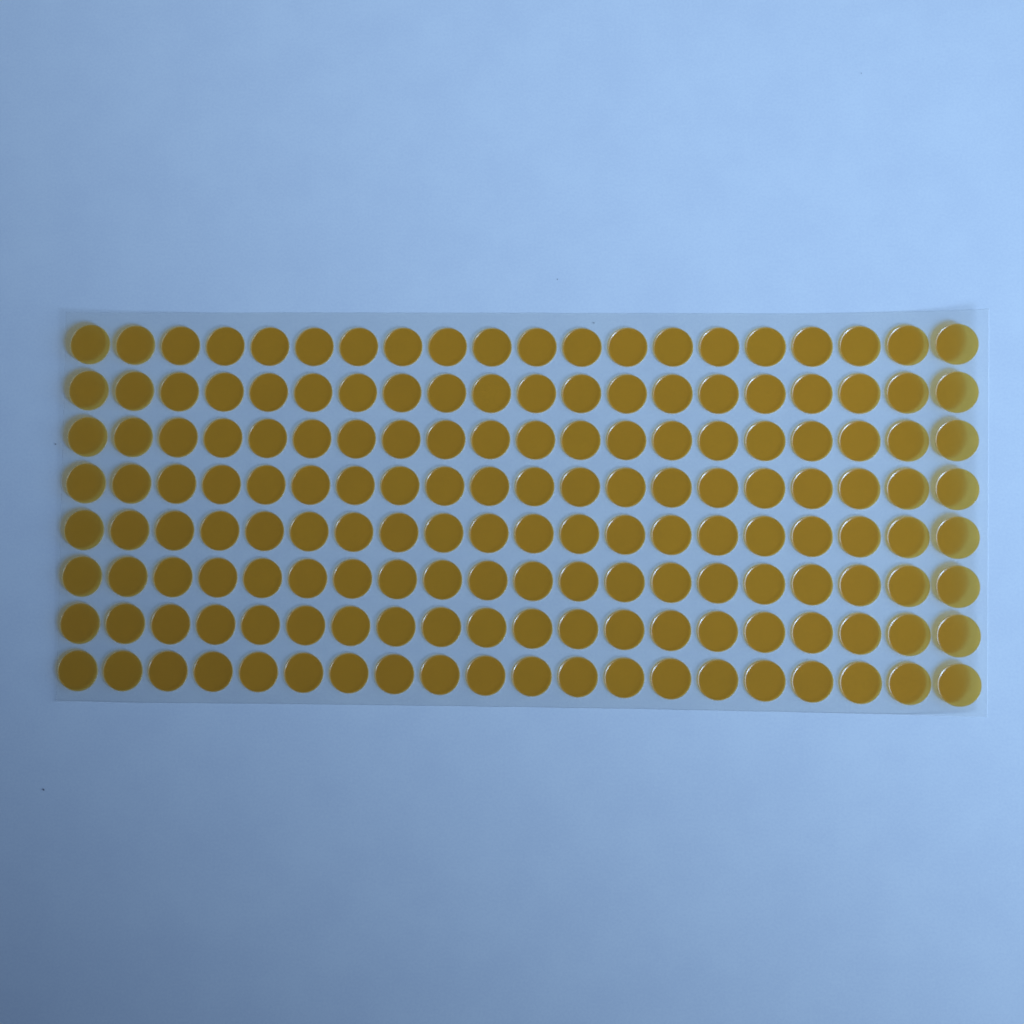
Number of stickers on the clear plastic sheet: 160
